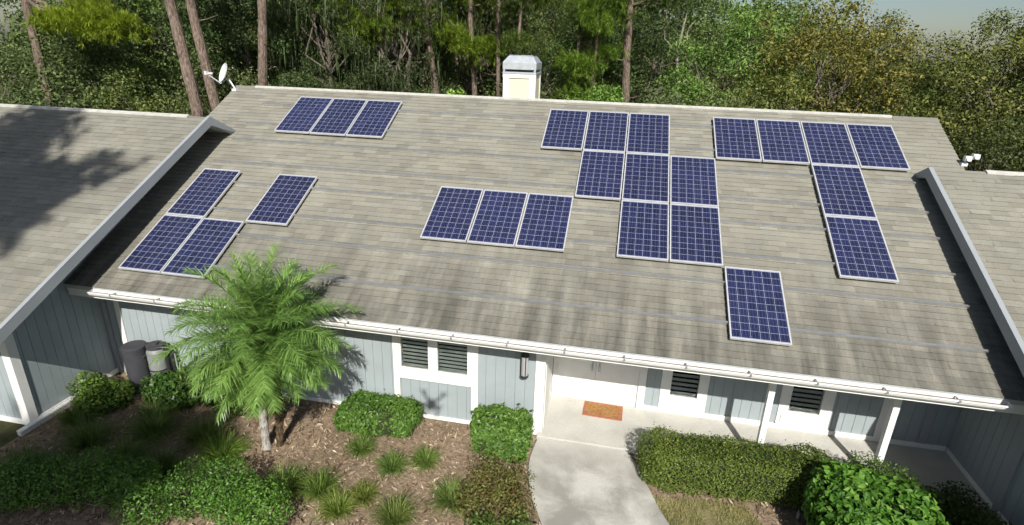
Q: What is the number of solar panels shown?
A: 25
